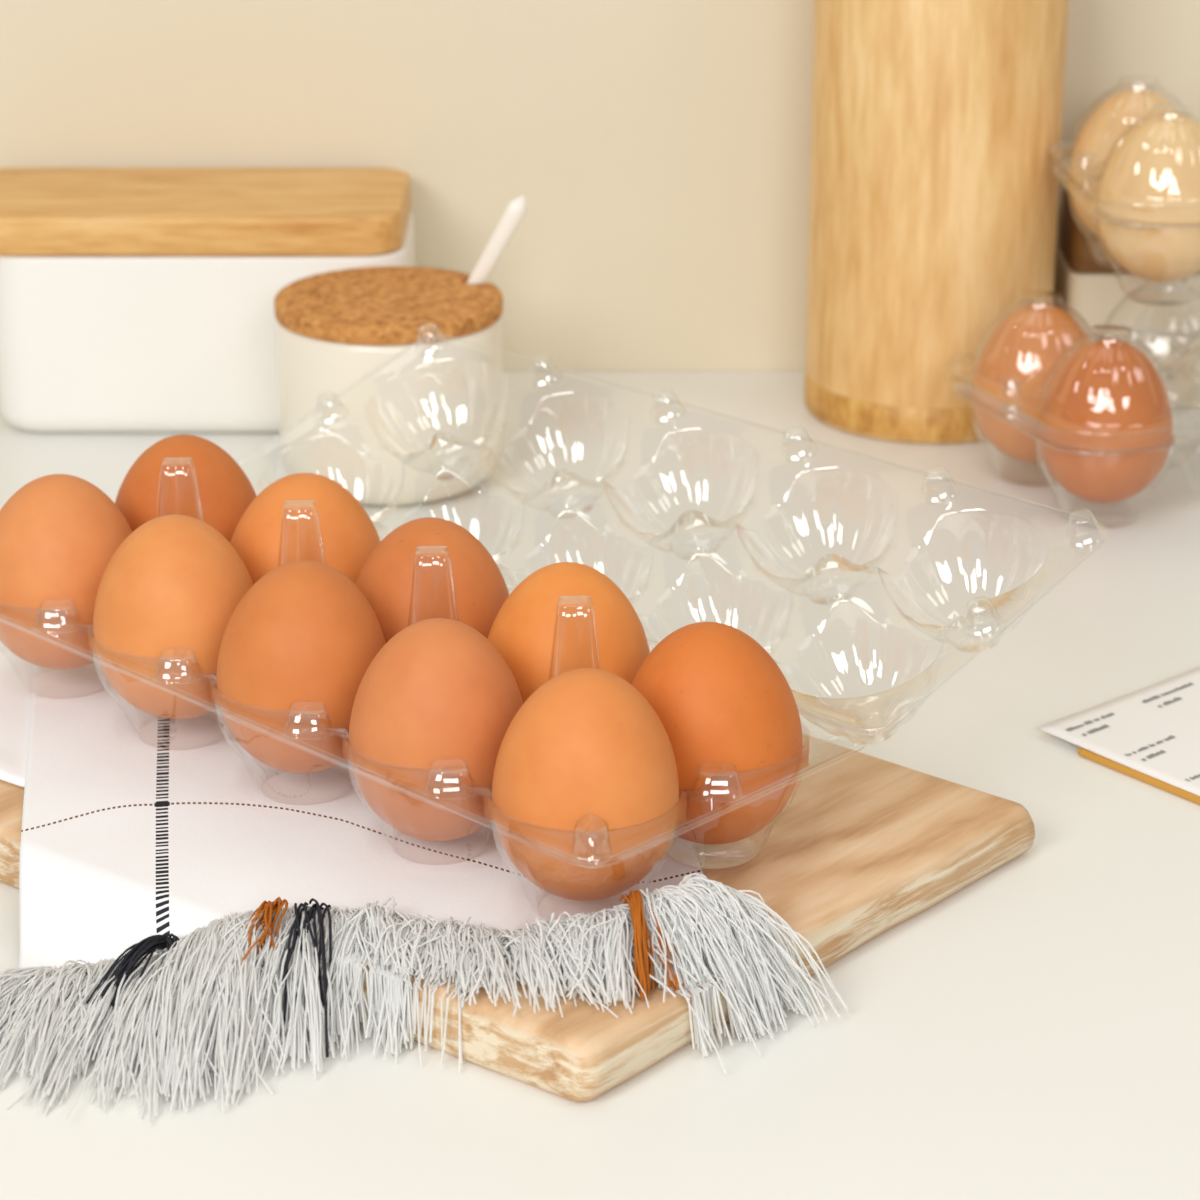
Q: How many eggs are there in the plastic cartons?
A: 14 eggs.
